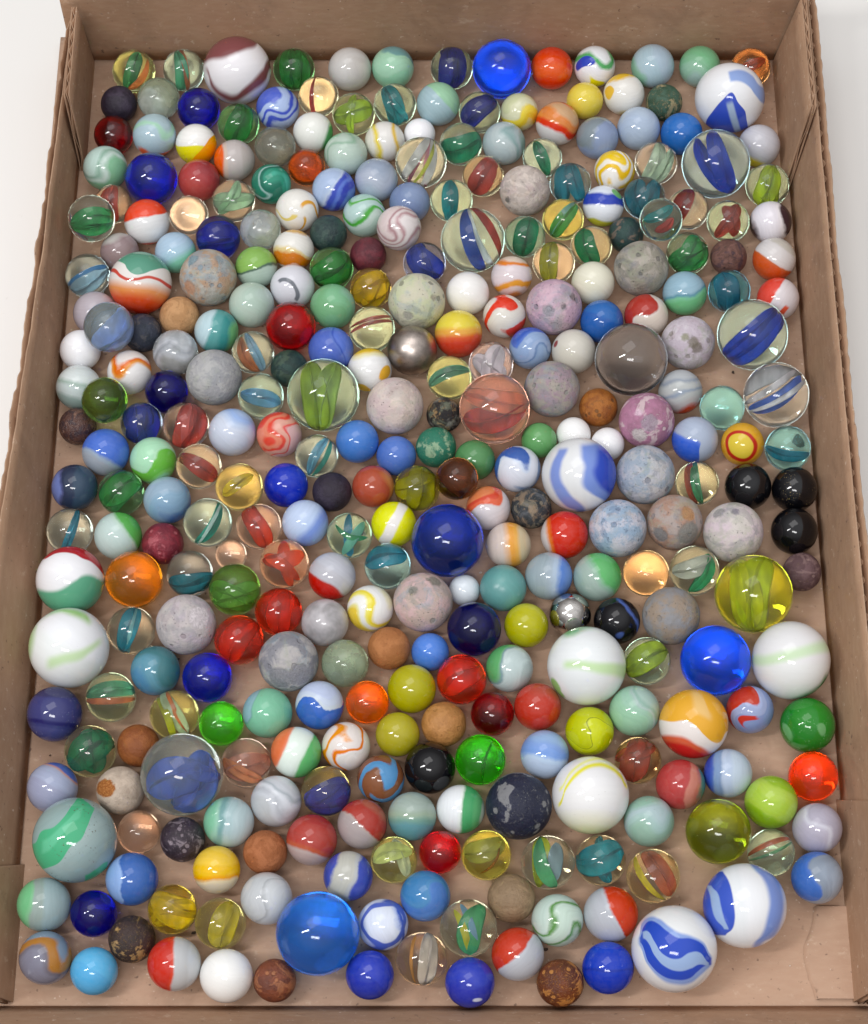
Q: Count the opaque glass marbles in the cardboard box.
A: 159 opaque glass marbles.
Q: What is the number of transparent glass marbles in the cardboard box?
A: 124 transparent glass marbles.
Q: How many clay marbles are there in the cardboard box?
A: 46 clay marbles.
